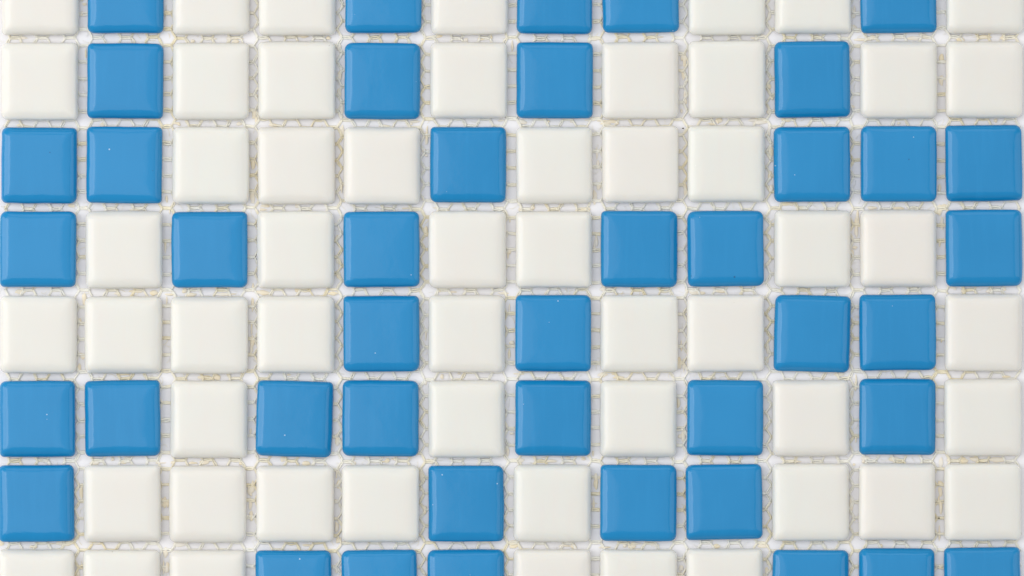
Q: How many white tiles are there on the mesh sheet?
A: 54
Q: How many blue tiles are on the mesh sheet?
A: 42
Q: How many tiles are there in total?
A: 96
